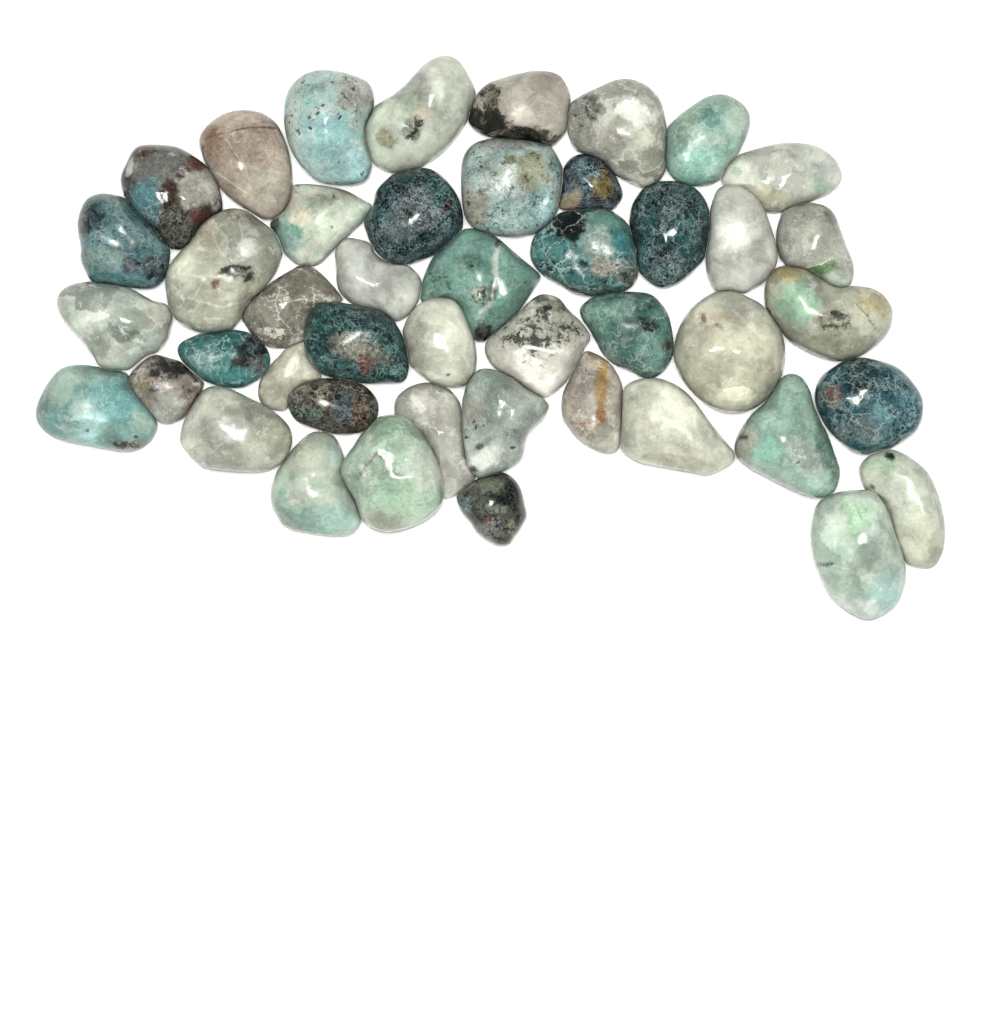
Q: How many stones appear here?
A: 45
